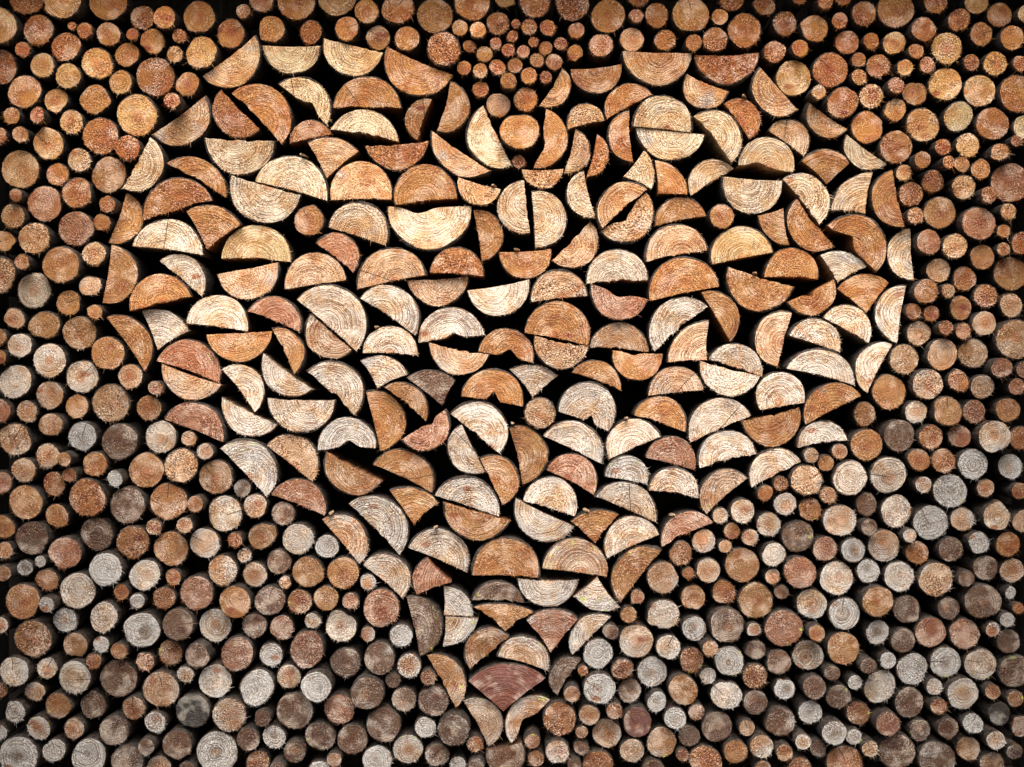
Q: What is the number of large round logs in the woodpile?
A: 200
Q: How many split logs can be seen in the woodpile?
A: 200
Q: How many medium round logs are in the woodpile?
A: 200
